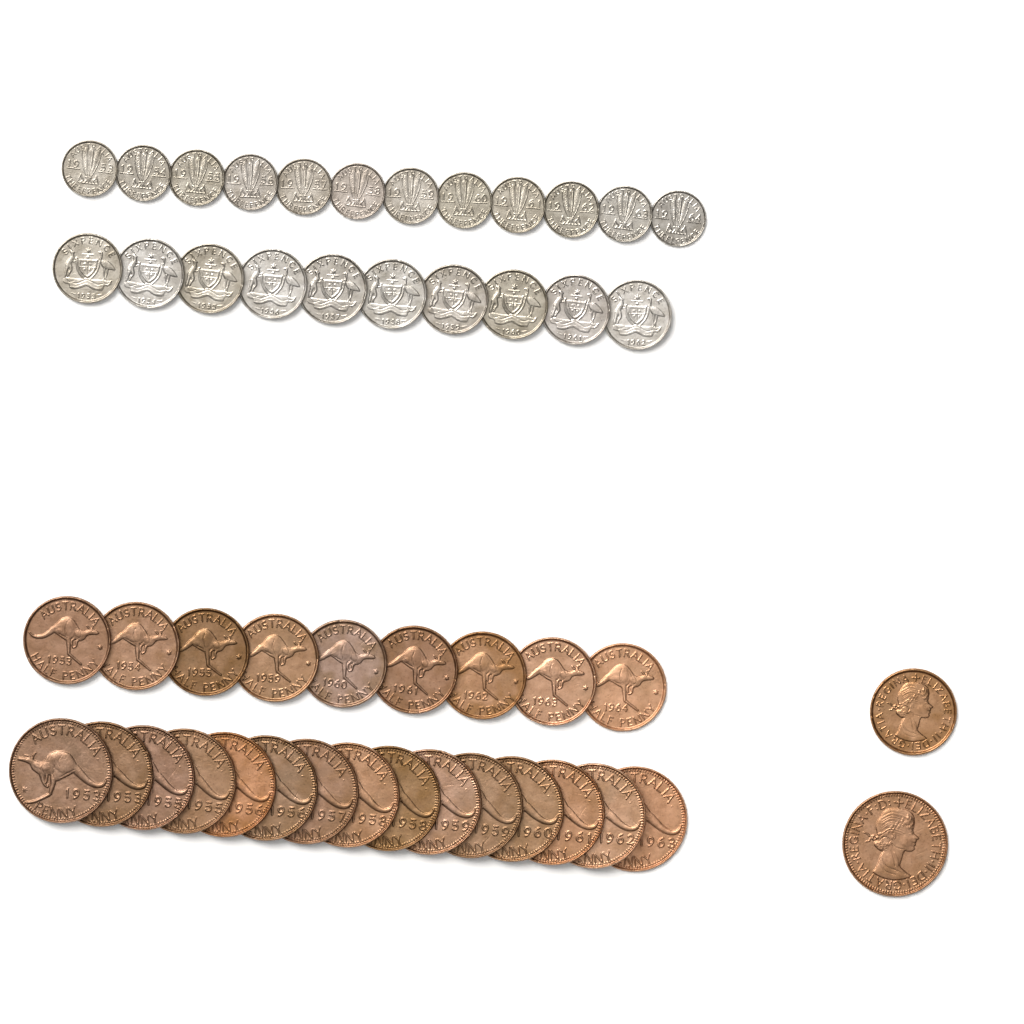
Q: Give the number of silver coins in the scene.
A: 22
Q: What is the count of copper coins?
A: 26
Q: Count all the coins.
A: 48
